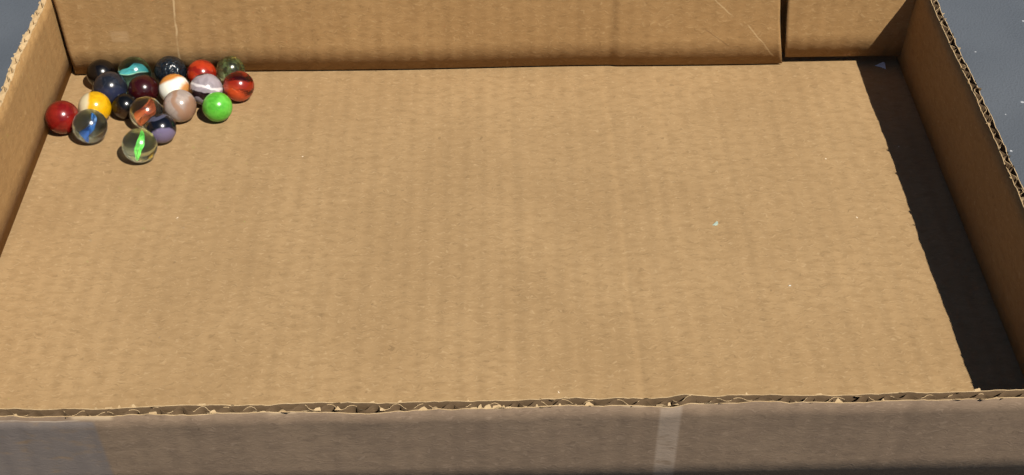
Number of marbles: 19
